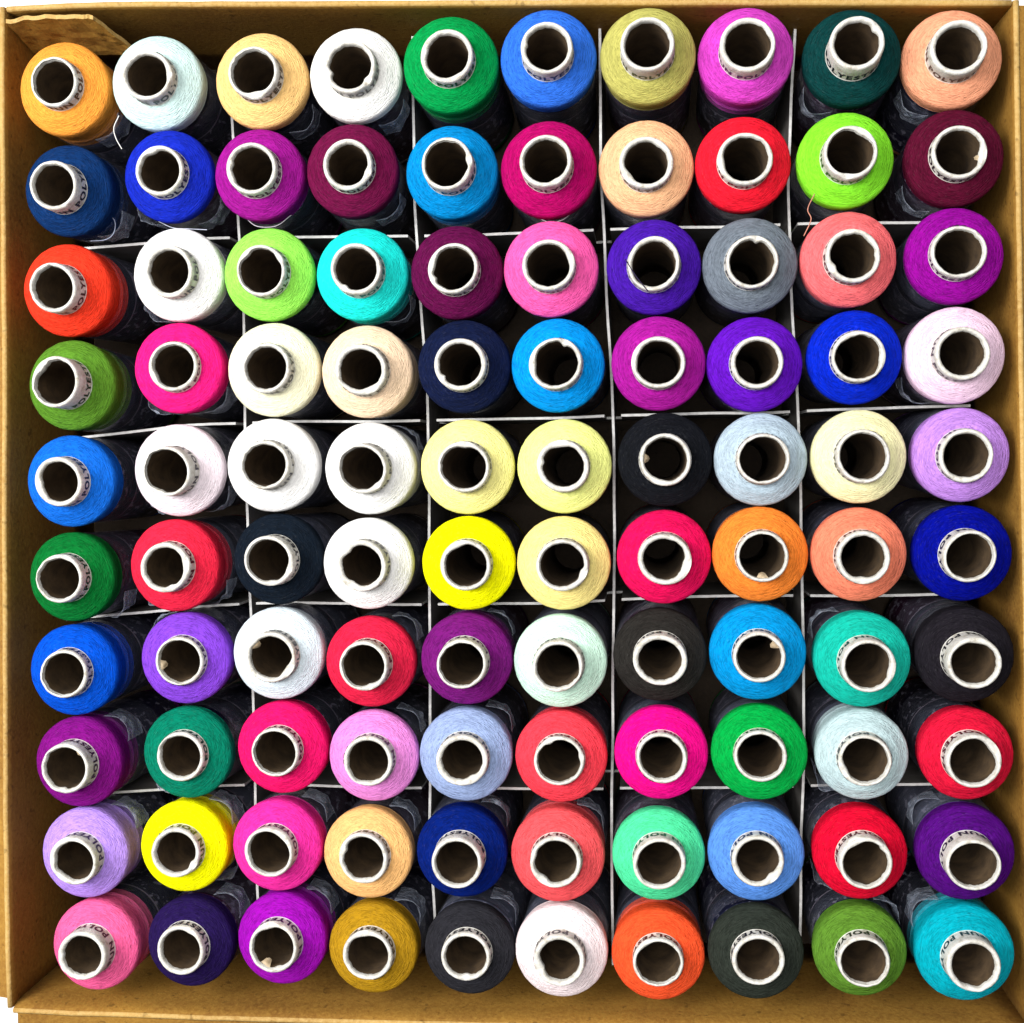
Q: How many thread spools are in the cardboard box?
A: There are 100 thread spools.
